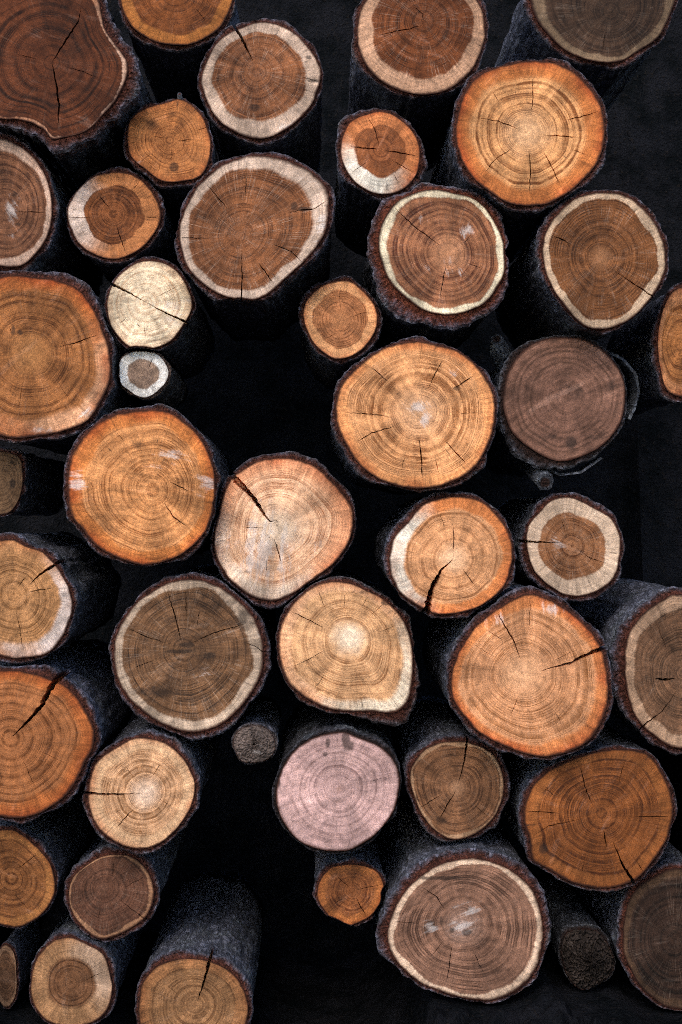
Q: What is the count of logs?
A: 45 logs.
